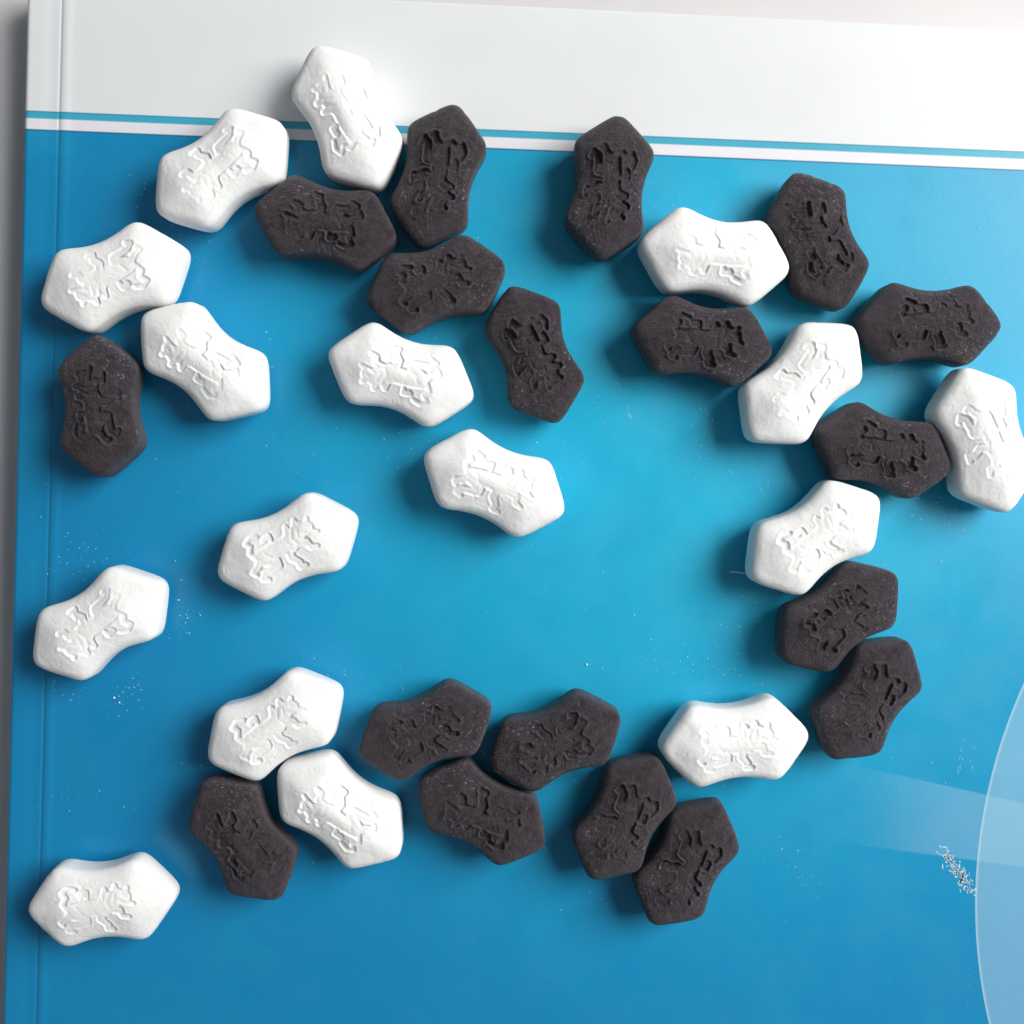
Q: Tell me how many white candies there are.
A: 16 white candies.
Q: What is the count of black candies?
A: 18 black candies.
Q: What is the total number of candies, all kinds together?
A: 34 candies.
